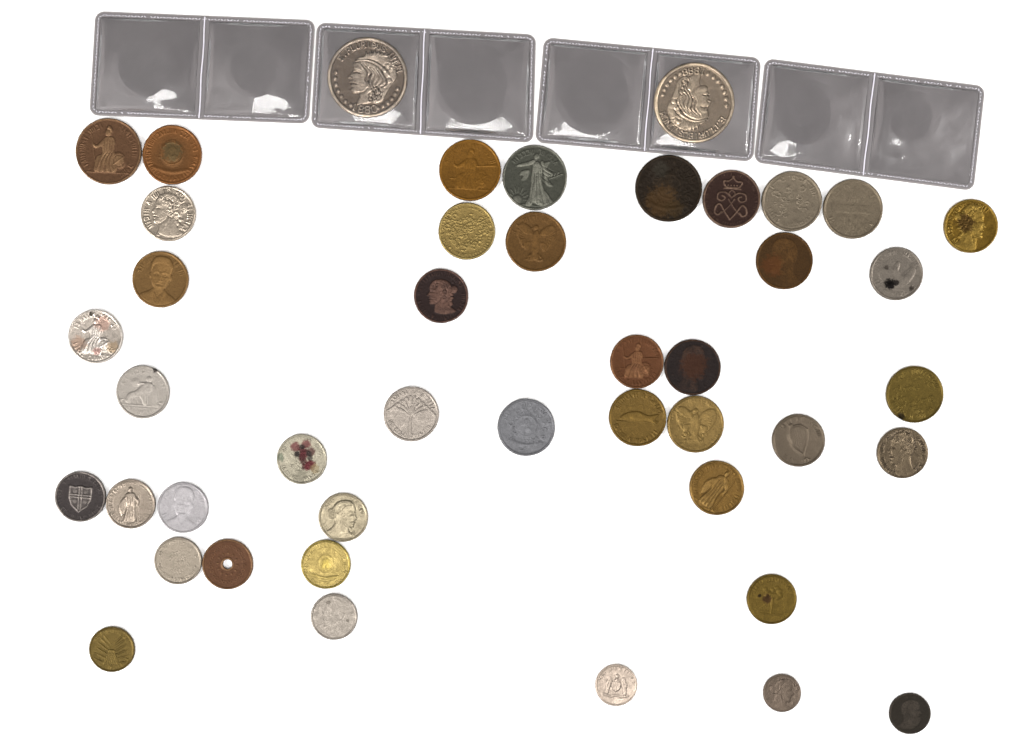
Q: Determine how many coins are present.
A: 44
